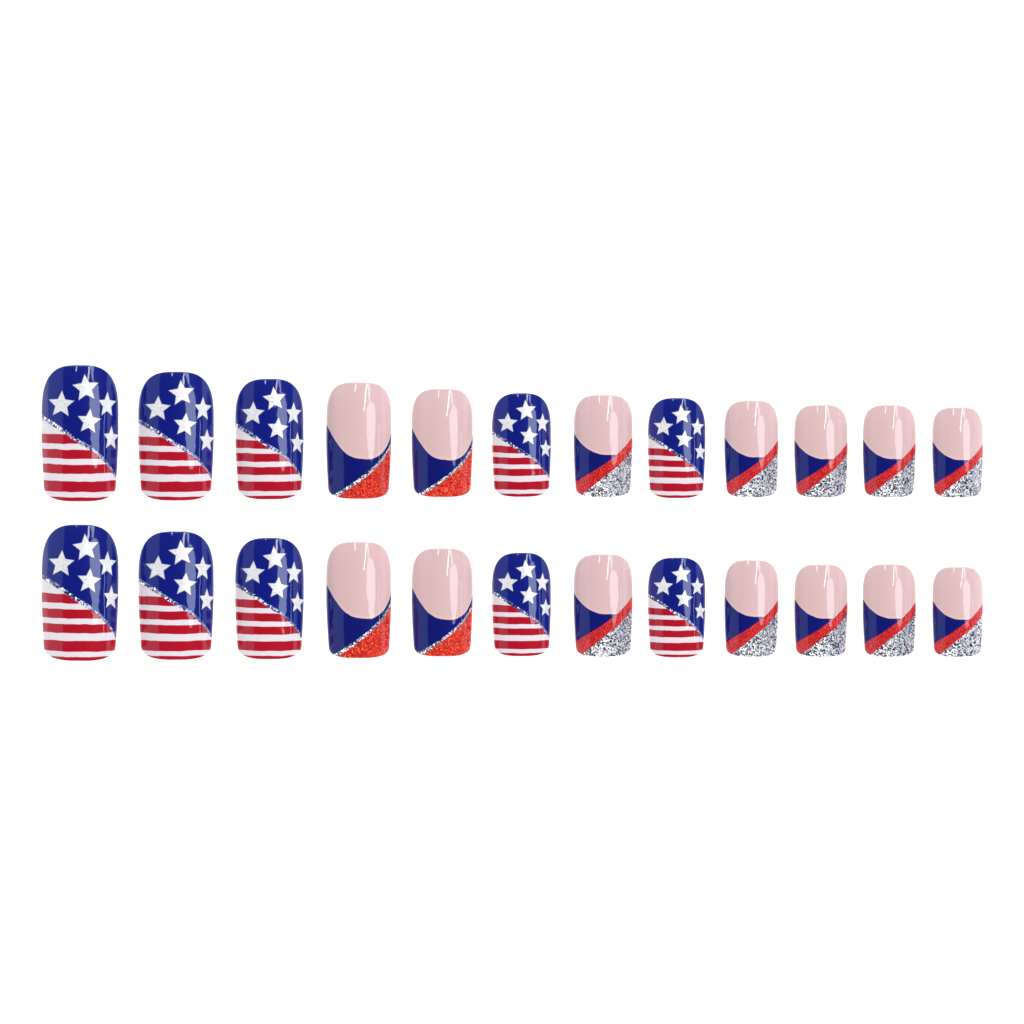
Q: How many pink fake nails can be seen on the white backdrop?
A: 14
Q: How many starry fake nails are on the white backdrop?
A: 10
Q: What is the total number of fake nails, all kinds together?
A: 24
